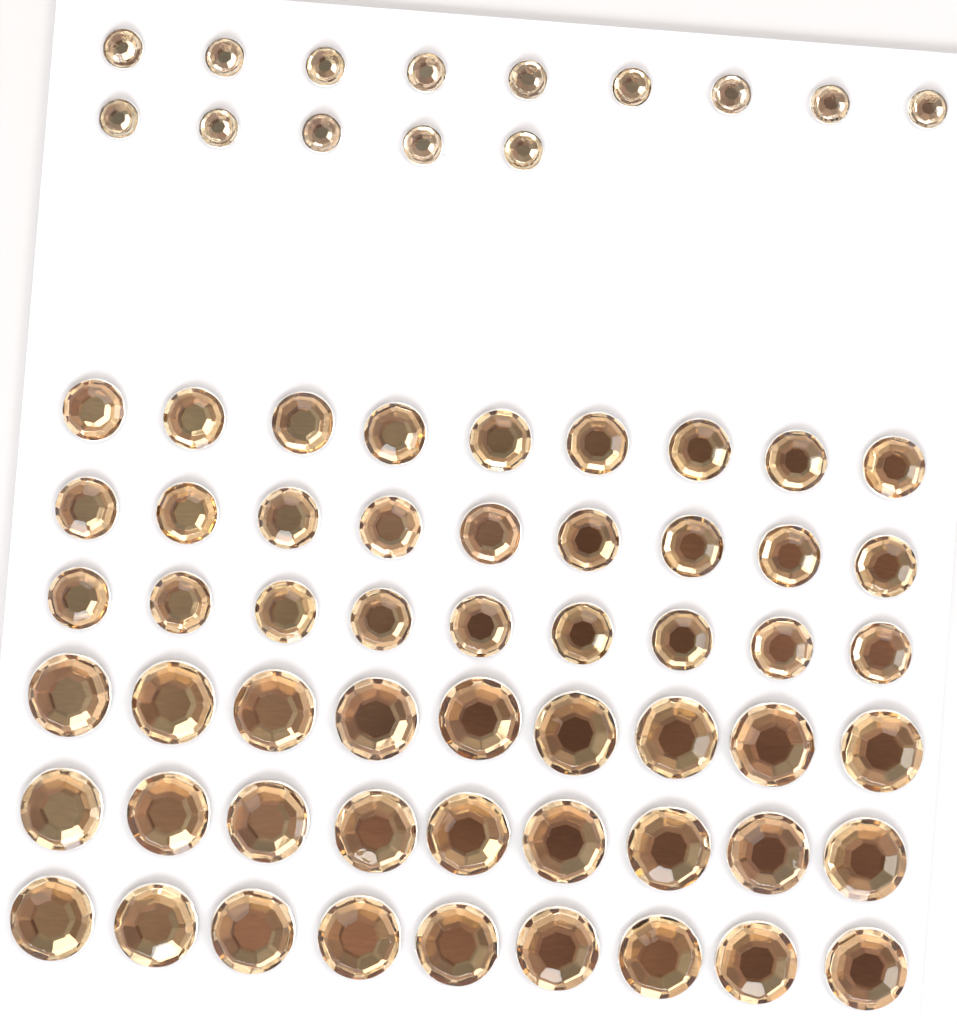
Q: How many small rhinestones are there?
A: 14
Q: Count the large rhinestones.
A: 27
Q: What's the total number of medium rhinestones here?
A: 27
